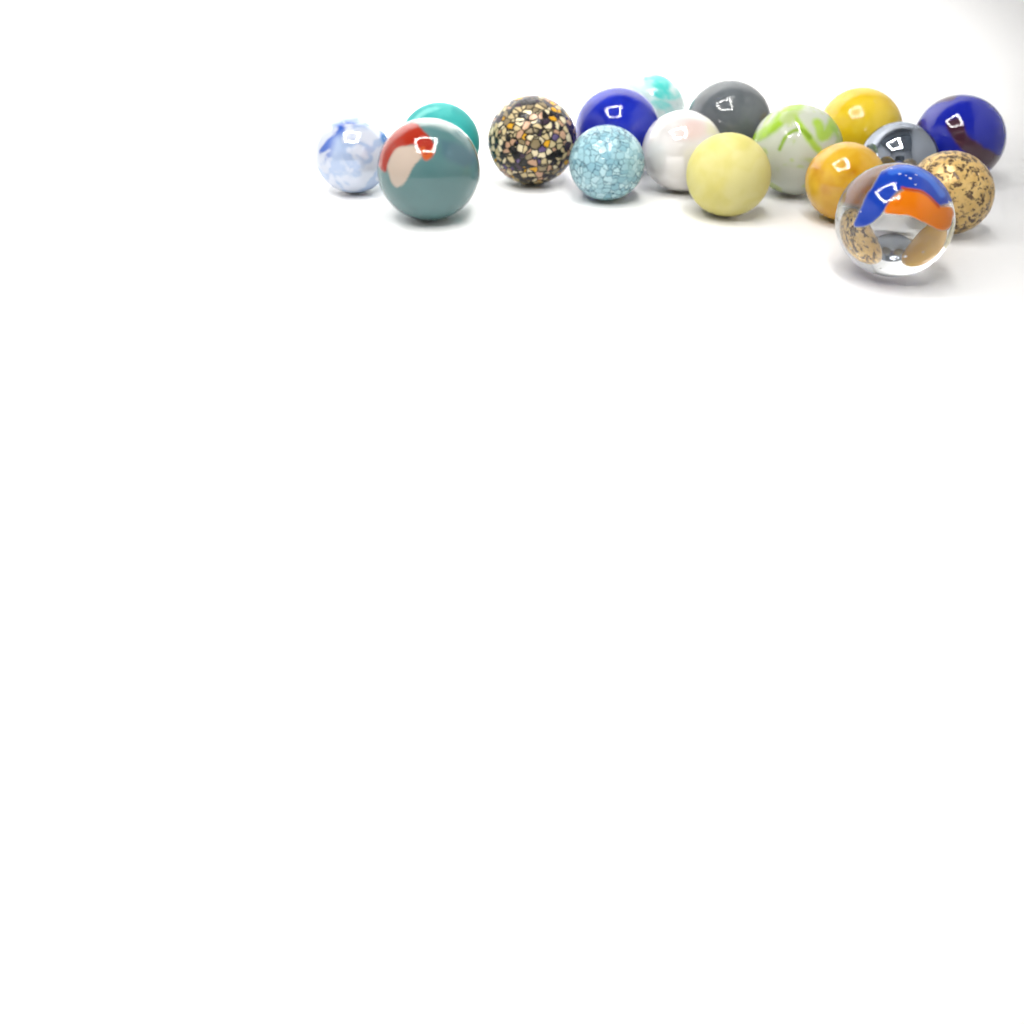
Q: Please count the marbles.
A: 17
